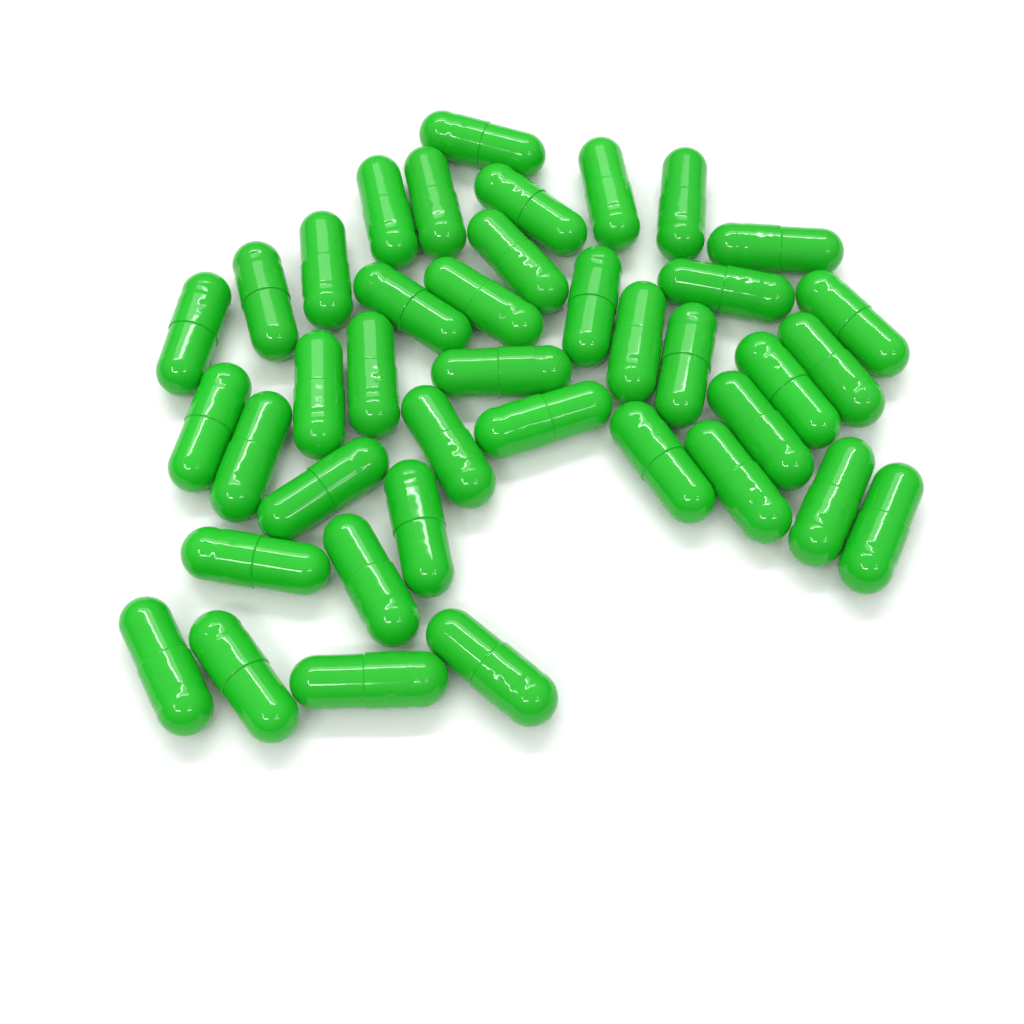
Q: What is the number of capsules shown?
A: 40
